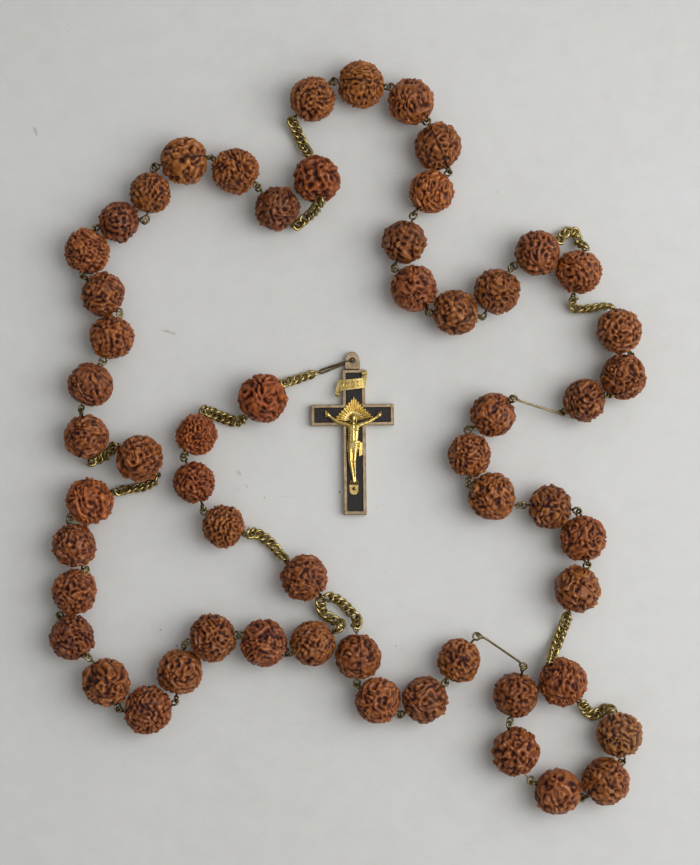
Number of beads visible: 57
